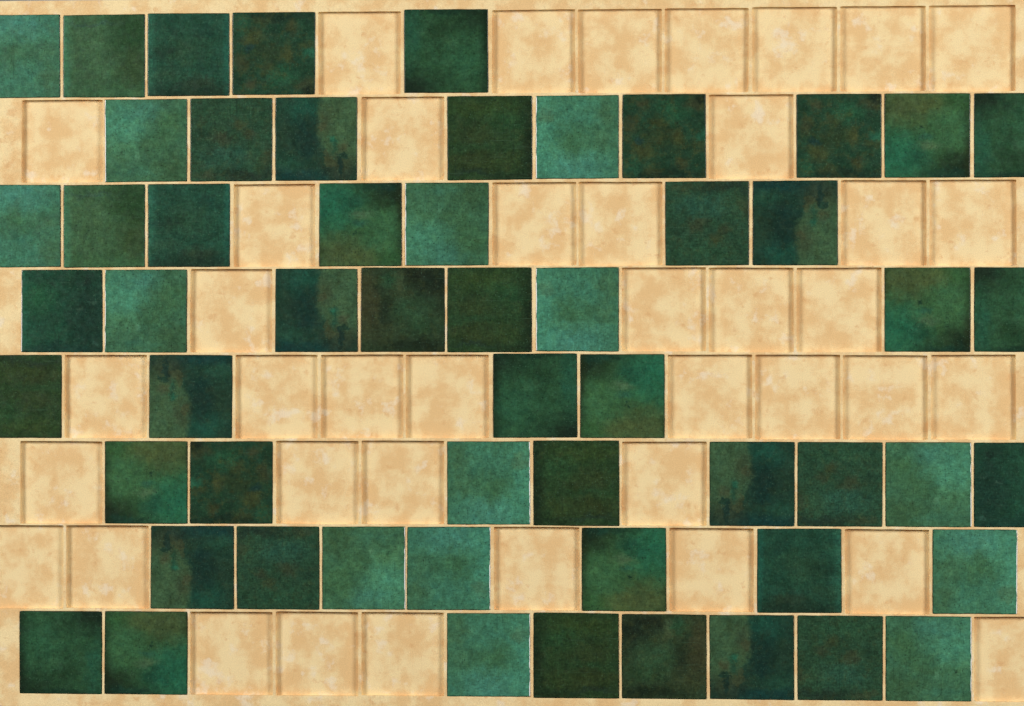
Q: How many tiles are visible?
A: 56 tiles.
